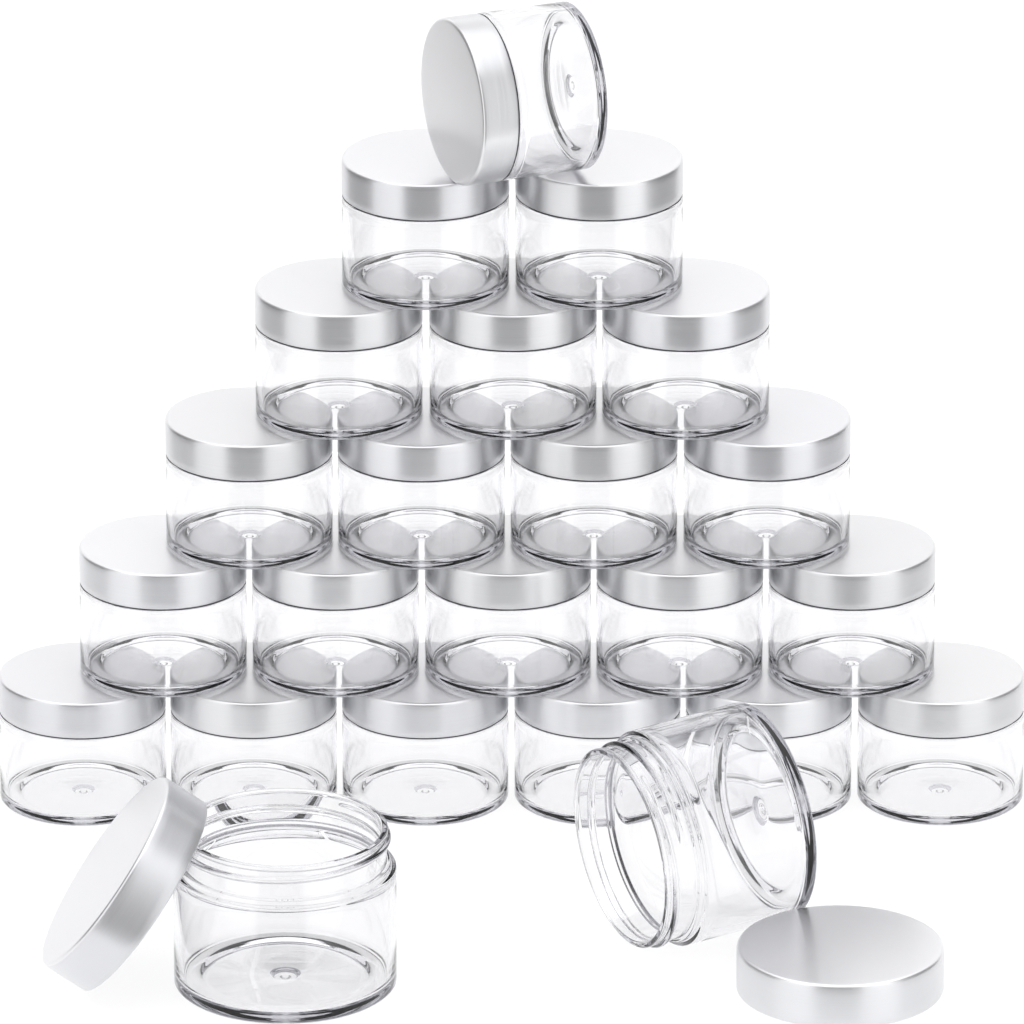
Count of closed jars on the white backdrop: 21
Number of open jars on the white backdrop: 2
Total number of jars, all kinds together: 23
